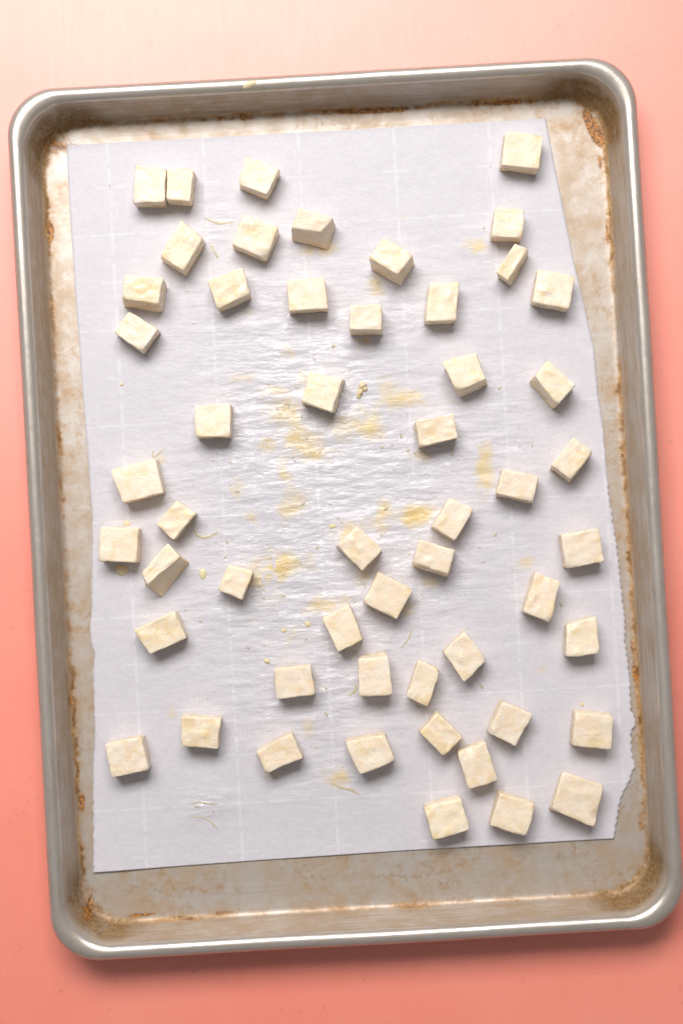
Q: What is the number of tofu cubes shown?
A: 53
